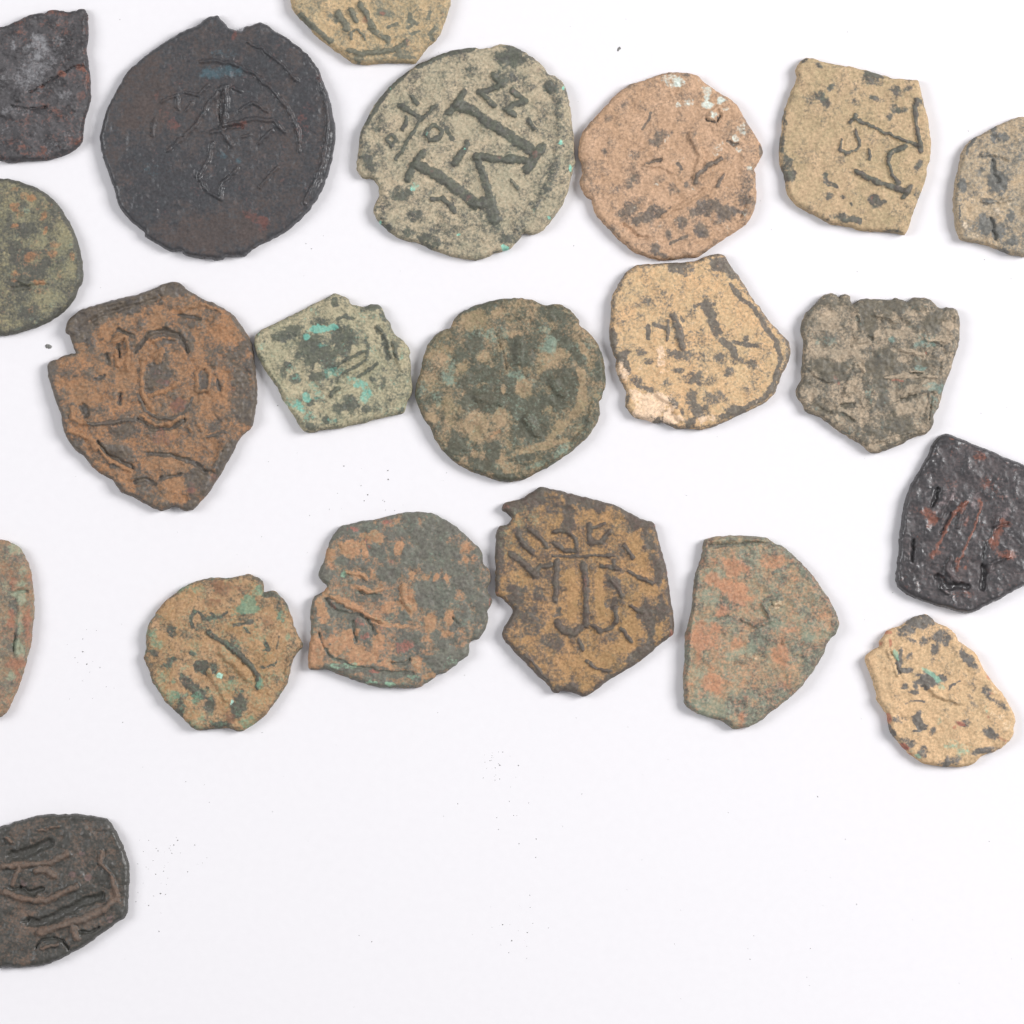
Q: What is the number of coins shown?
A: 21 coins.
